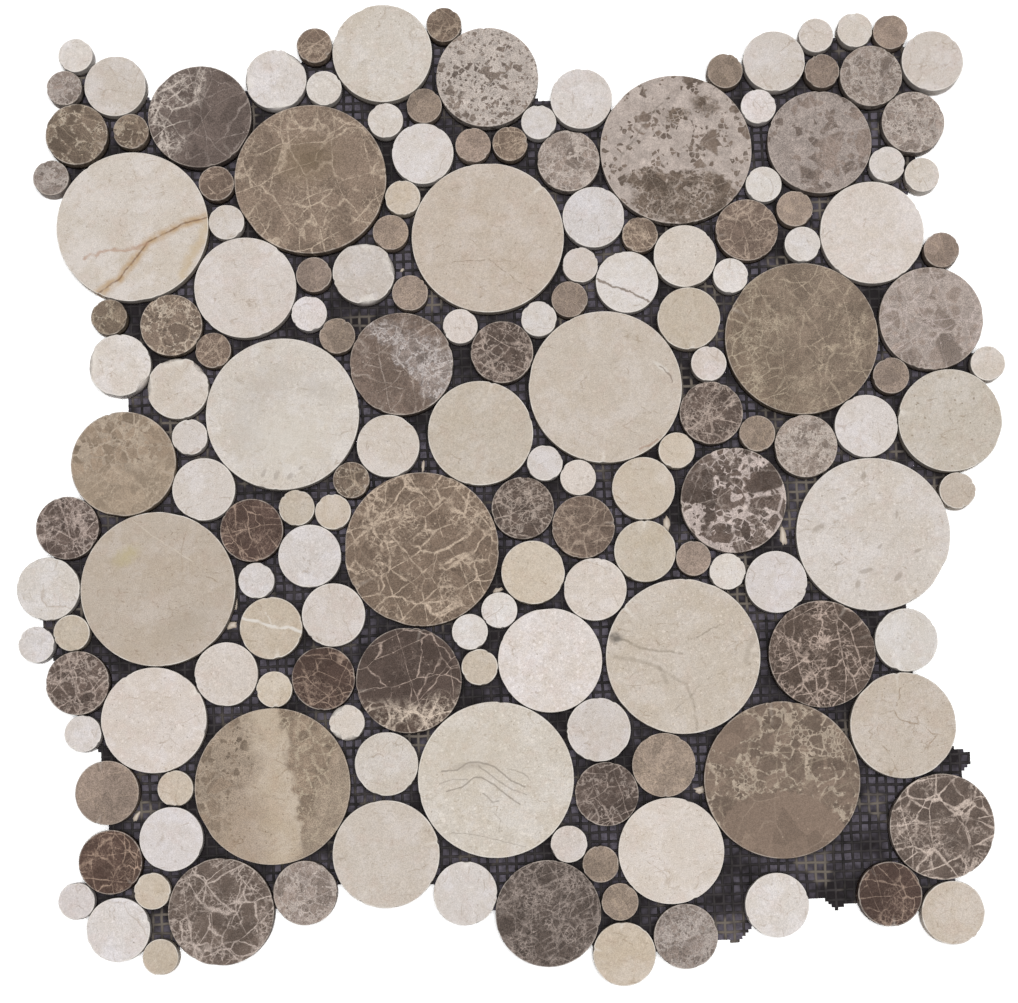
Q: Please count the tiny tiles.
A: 70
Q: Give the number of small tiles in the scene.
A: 57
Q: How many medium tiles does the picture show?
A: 22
